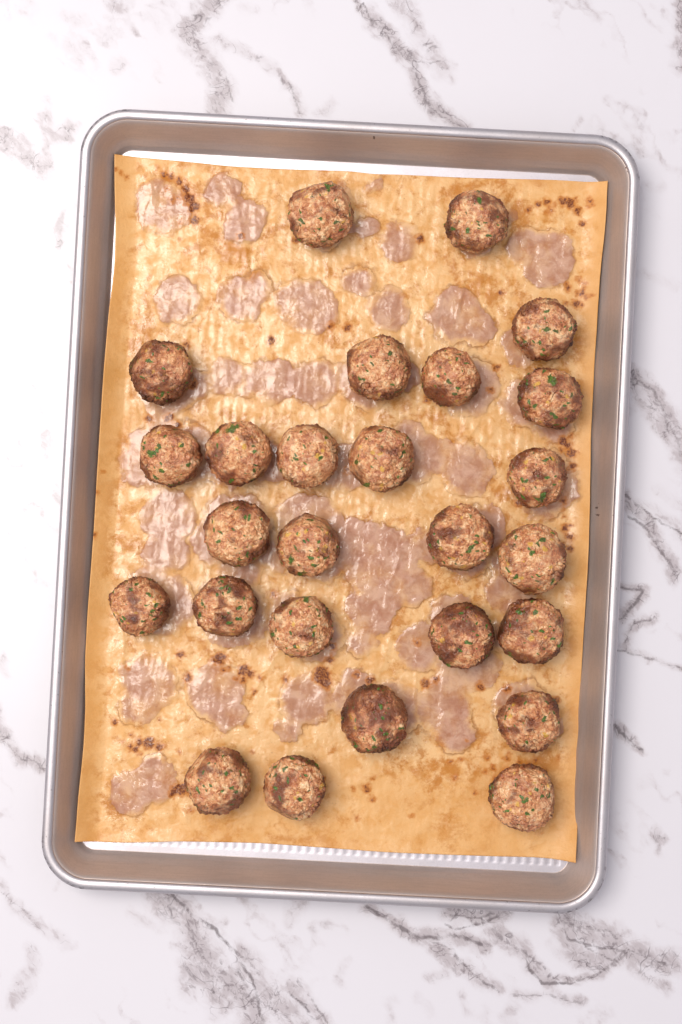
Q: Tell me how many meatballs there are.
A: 26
